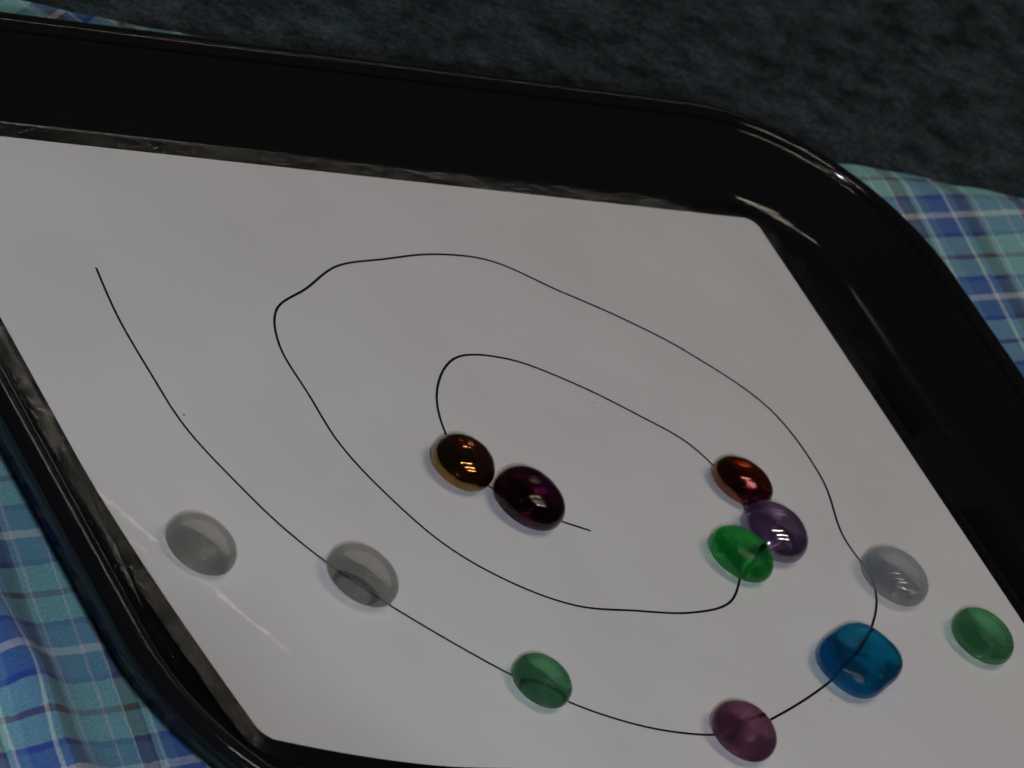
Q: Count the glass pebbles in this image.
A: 12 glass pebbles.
